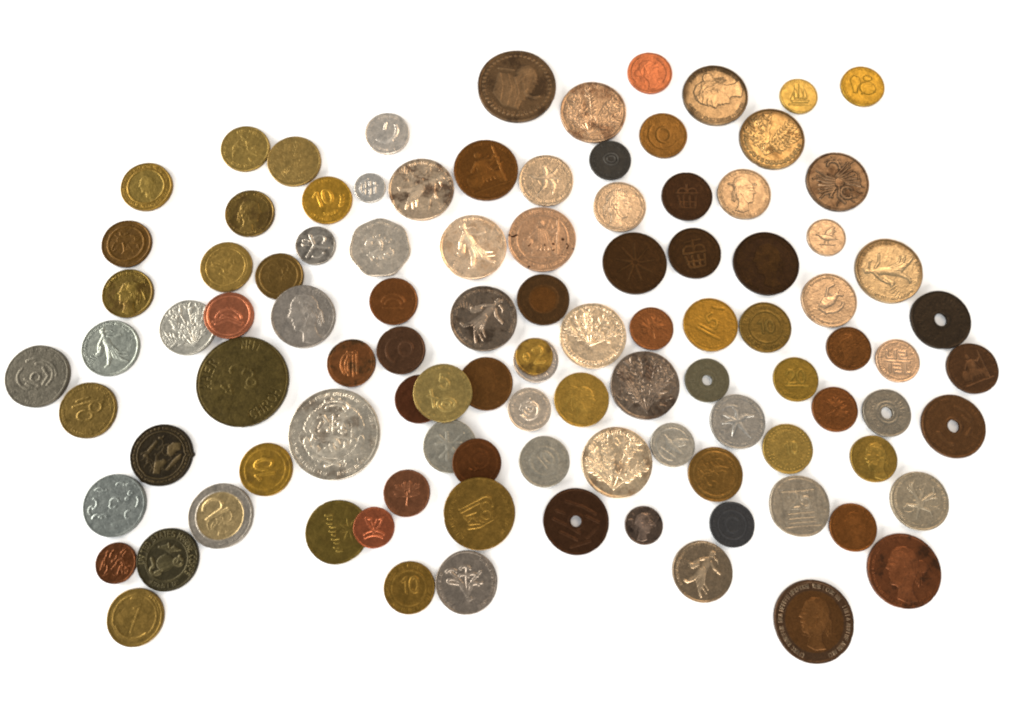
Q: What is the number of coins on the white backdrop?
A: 102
